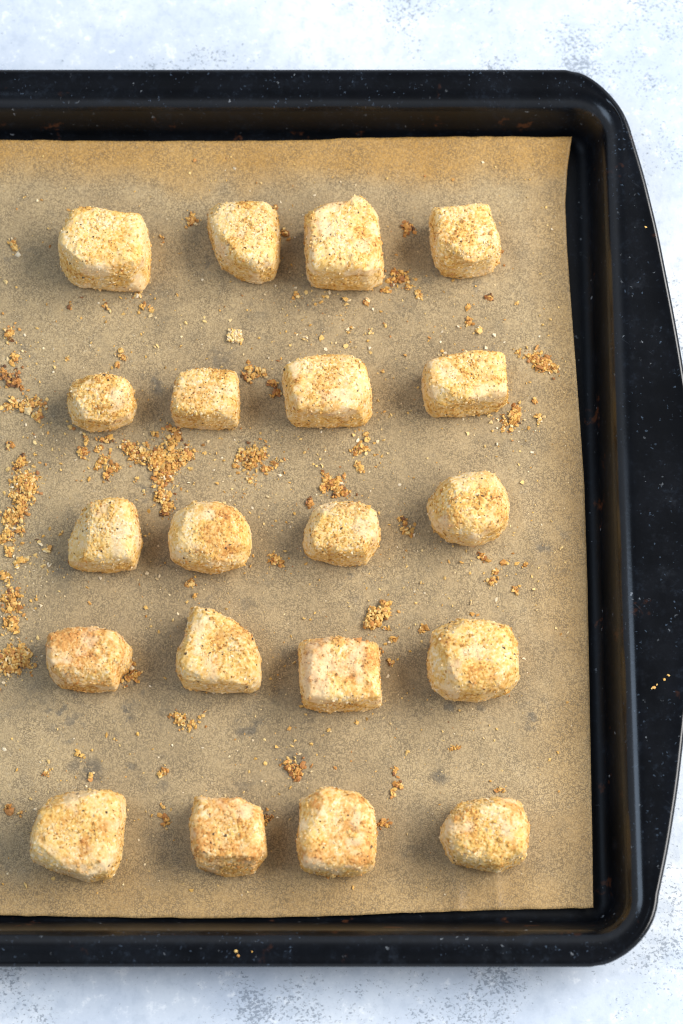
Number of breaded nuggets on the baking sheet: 20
